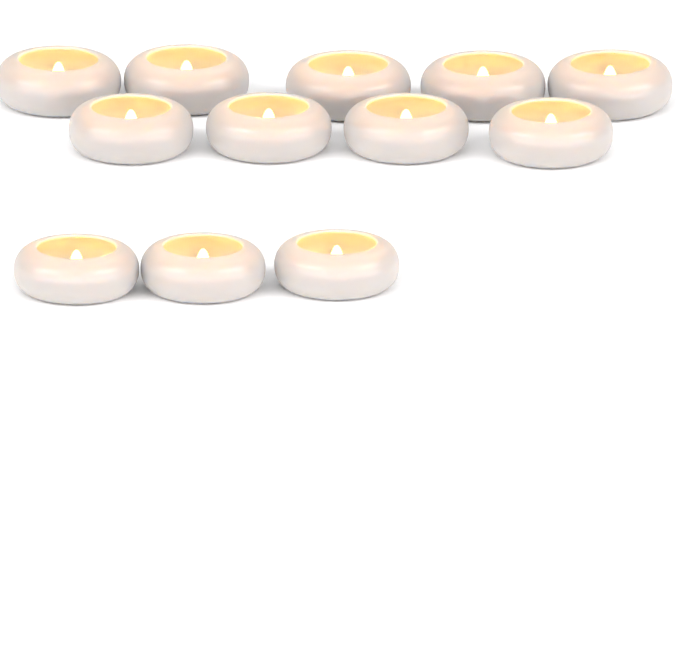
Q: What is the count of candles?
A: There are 12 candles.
